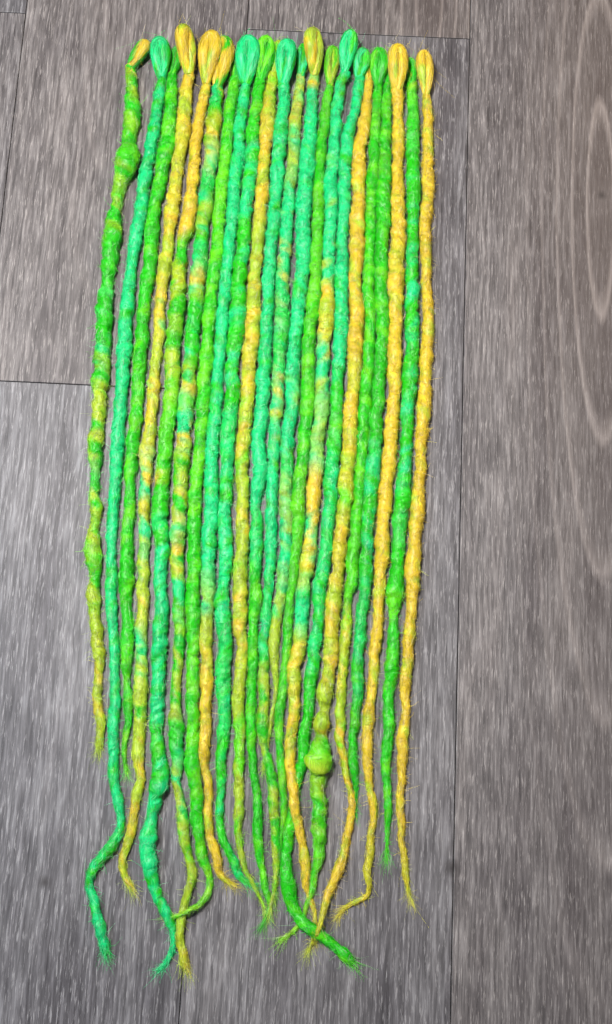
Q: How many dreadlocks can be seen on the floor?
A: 22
